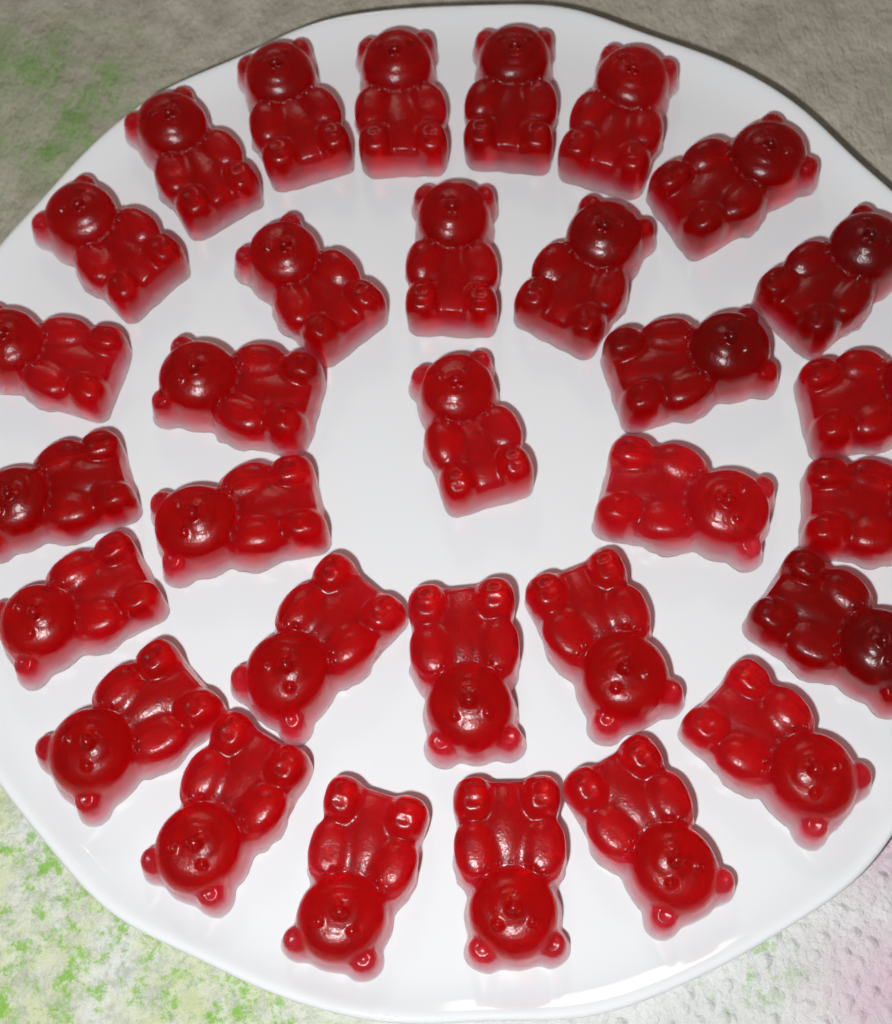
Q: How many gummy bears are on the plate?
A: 31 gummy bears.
